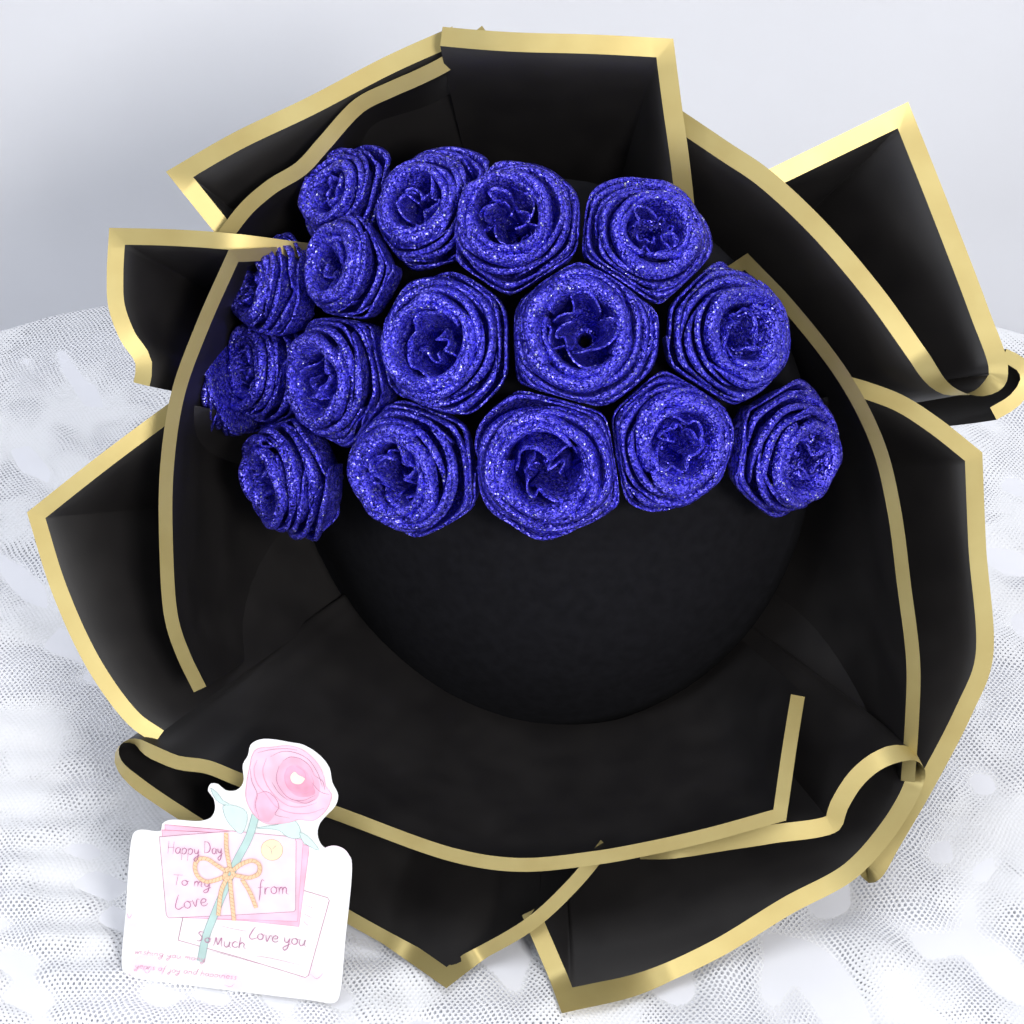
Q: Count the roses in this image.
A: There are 17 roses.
